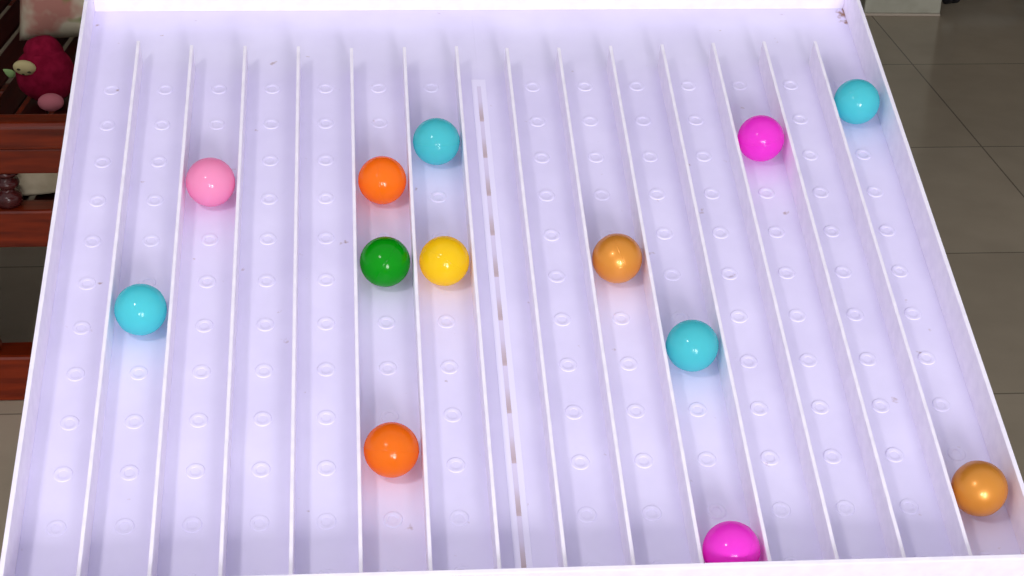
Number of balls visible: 13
